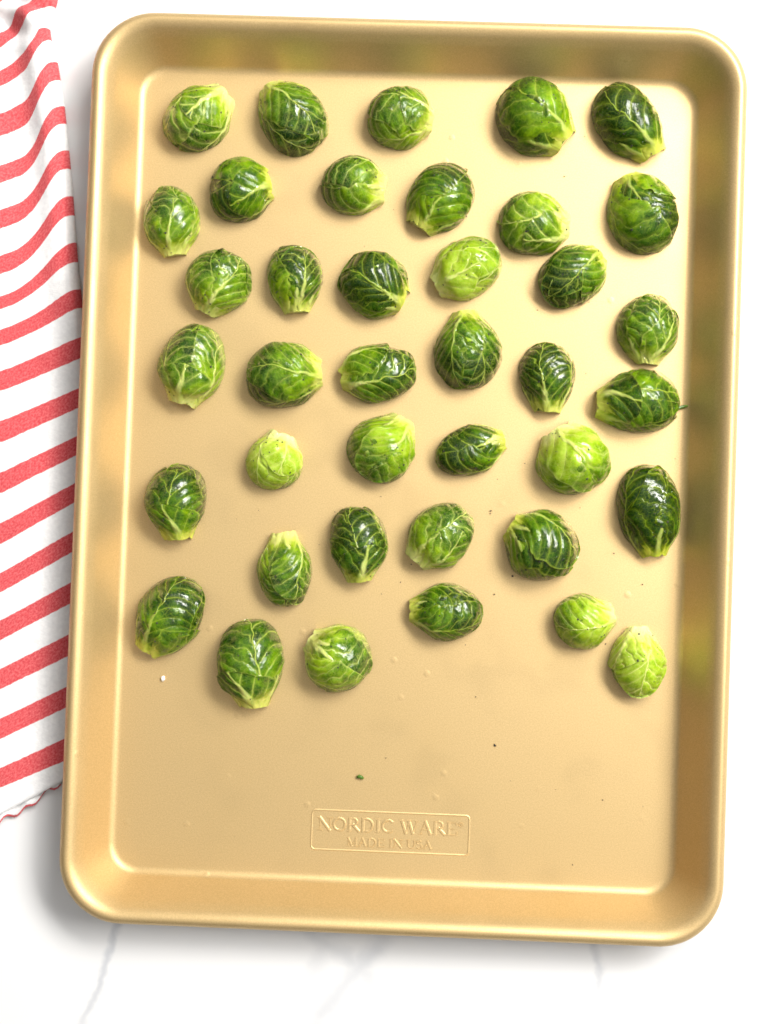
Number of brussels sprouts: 39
